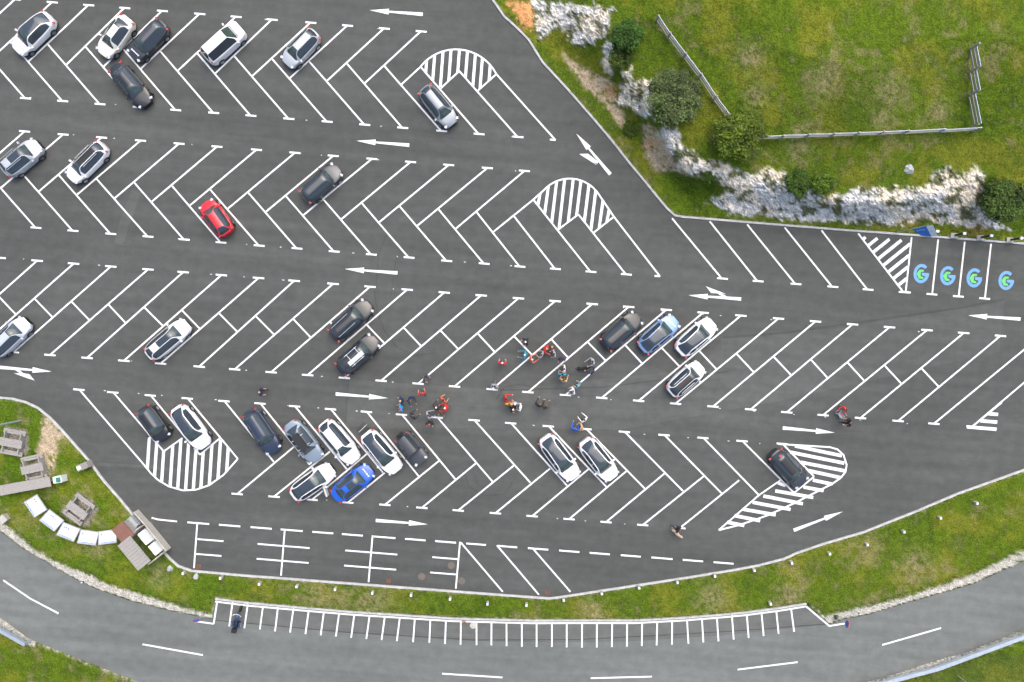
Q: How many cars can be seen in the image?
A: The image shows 31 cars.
